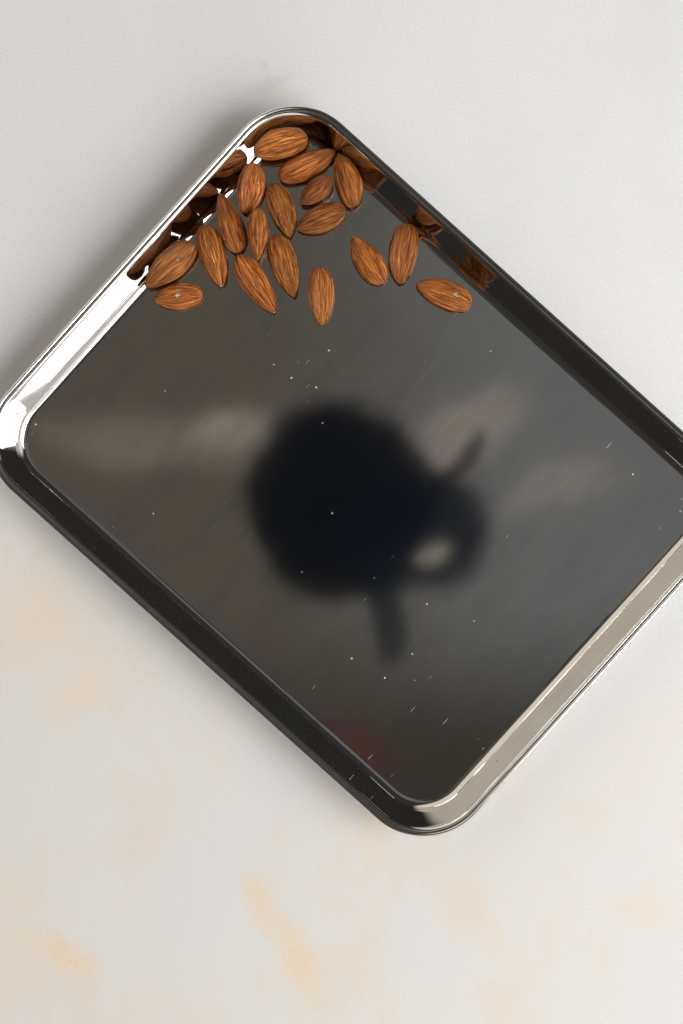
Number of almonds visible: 18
